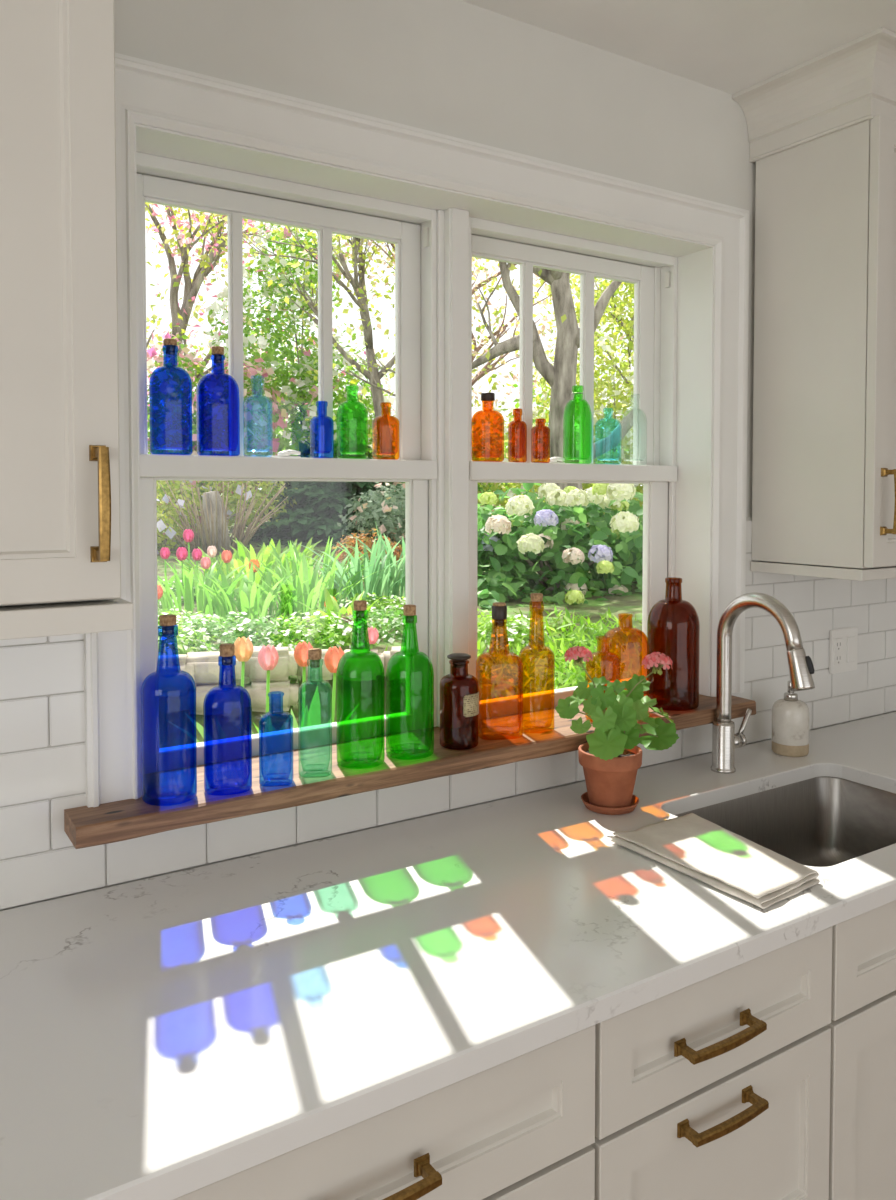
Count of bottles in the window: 24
